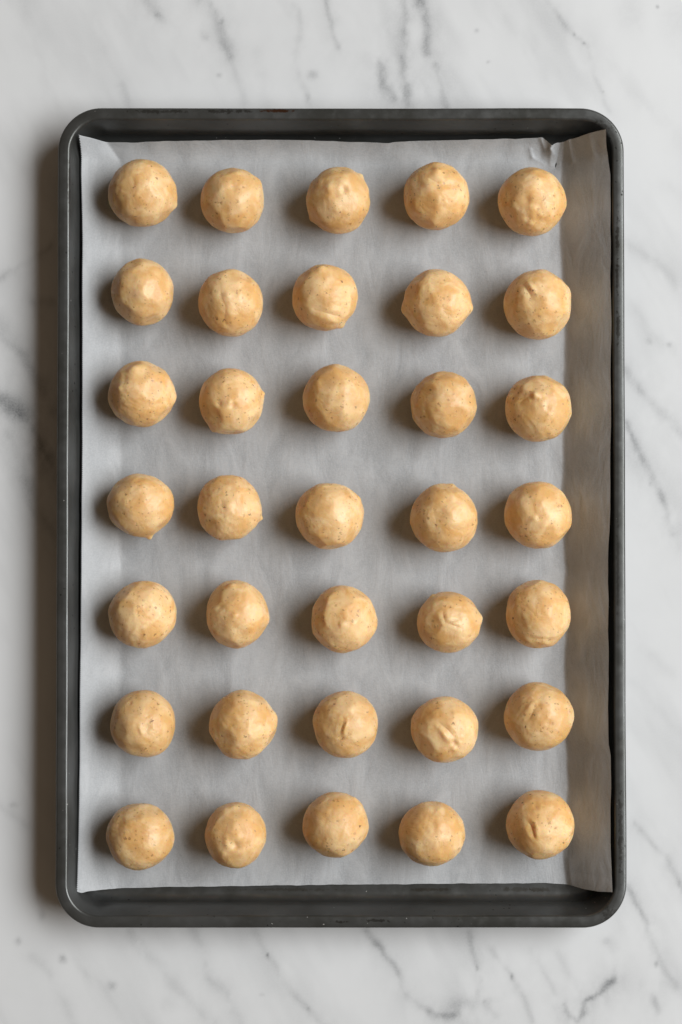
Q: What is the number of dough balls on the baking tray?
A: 35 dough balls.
